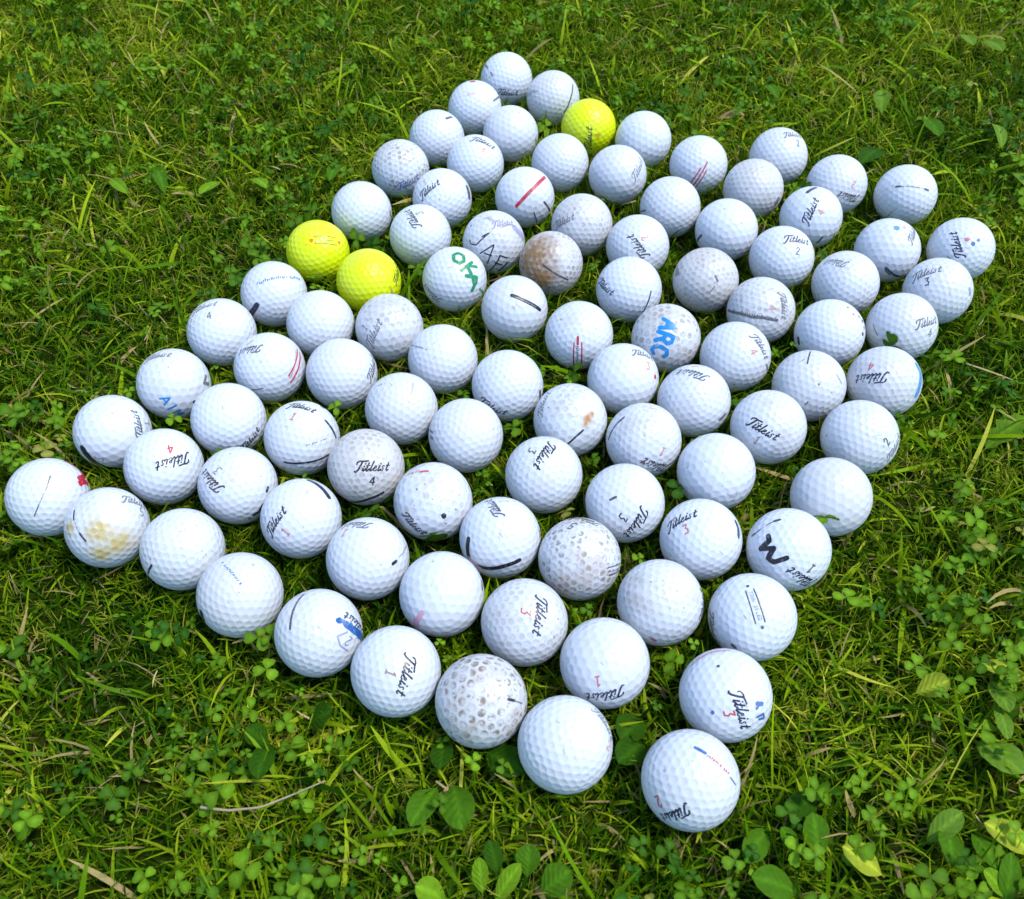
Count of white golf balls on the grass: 92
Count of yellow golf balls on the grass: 3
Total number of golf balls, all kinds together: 95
